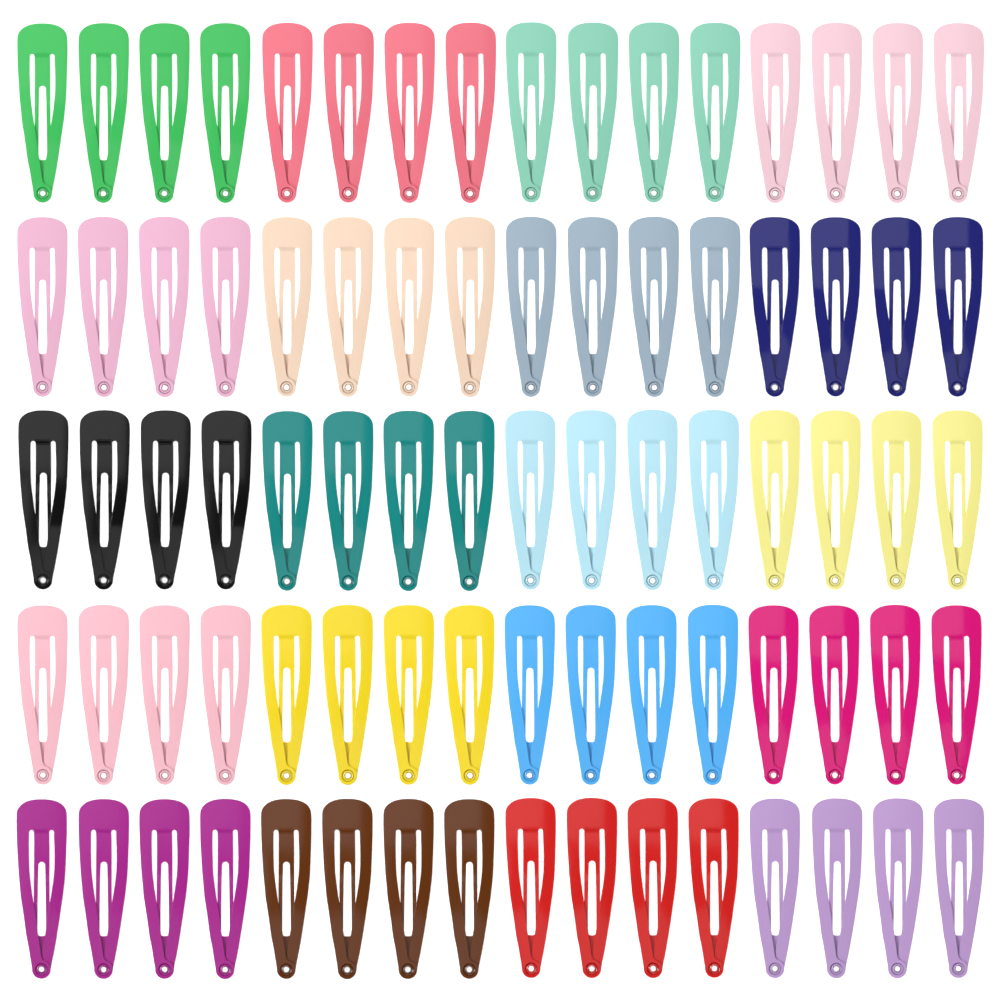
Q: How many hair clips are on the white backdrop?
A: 80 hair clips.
